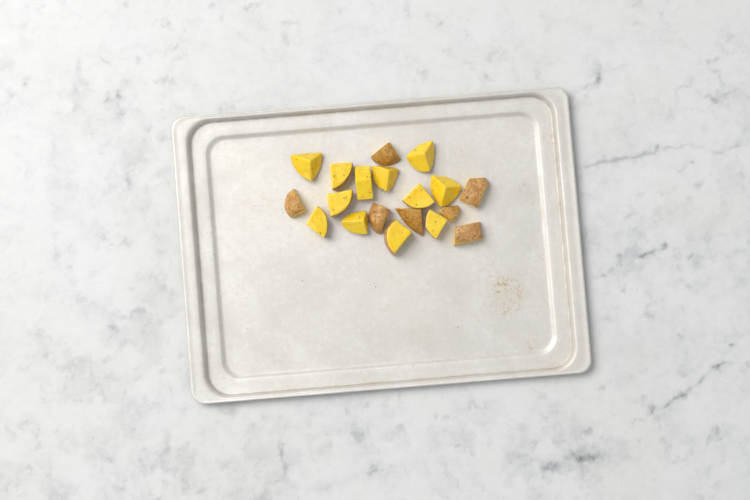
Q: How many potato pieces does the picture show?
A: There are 19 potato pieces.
